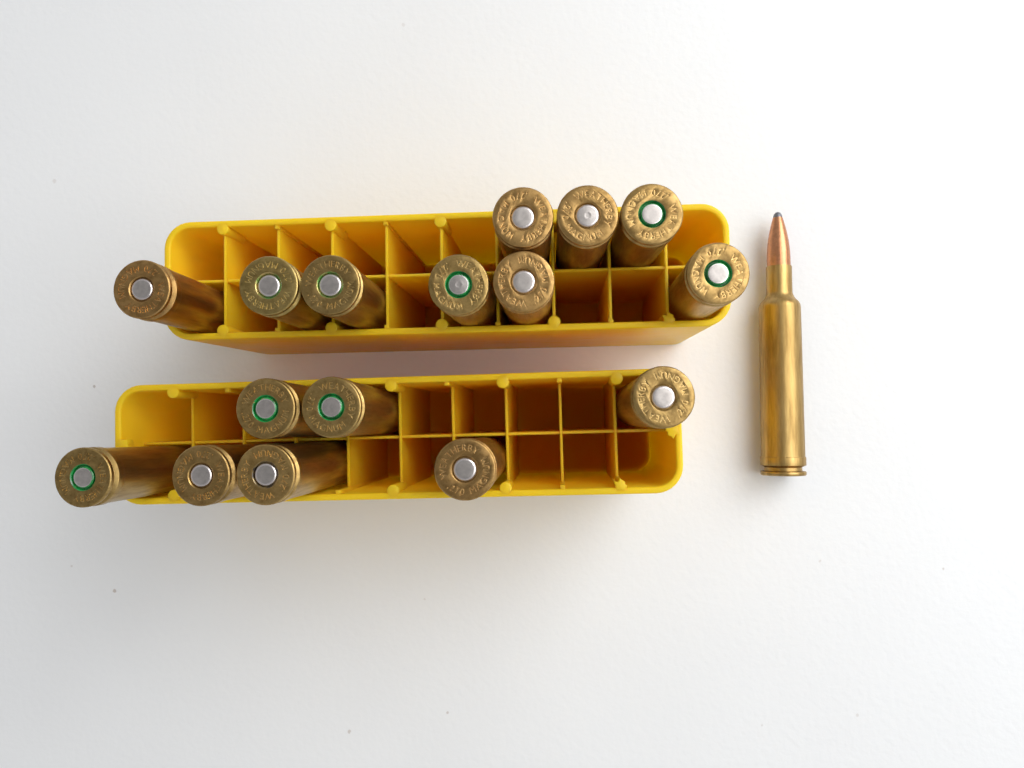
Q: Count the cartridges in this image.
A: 17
